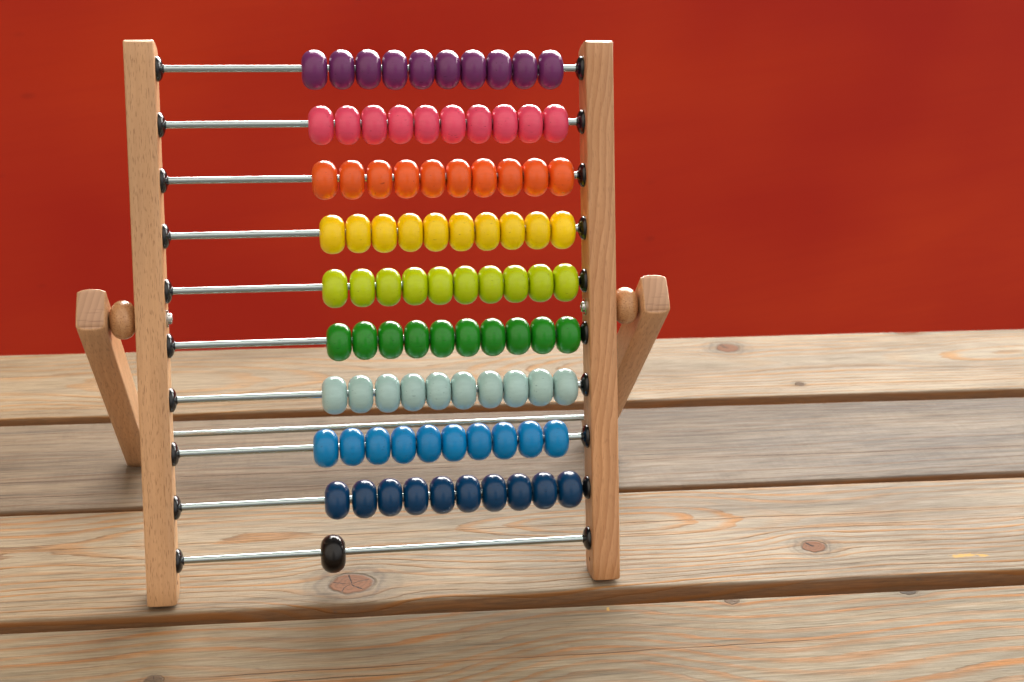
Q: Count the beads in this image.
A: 91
